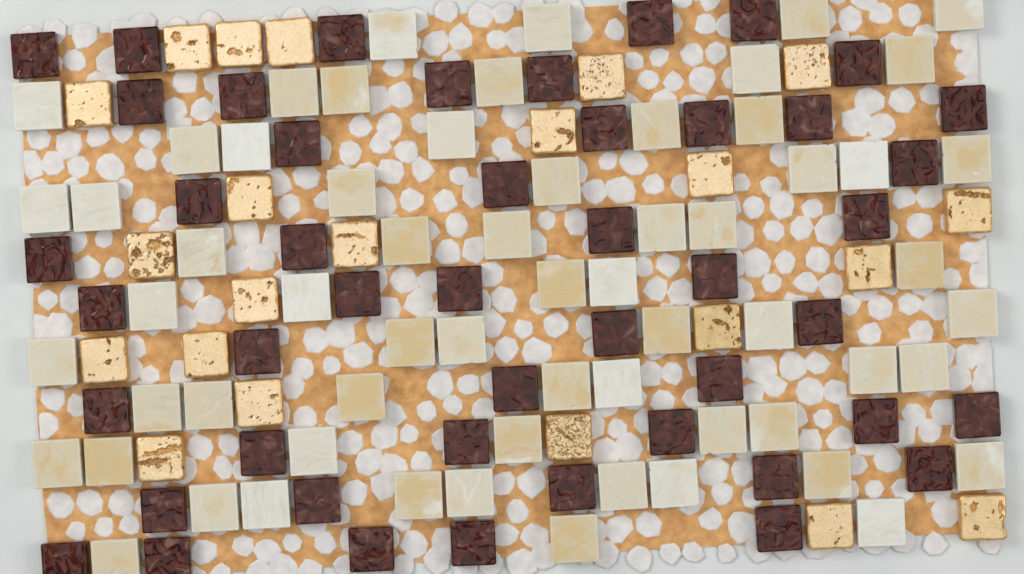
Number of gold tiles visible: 22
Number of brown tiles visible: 47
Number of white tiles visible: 62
